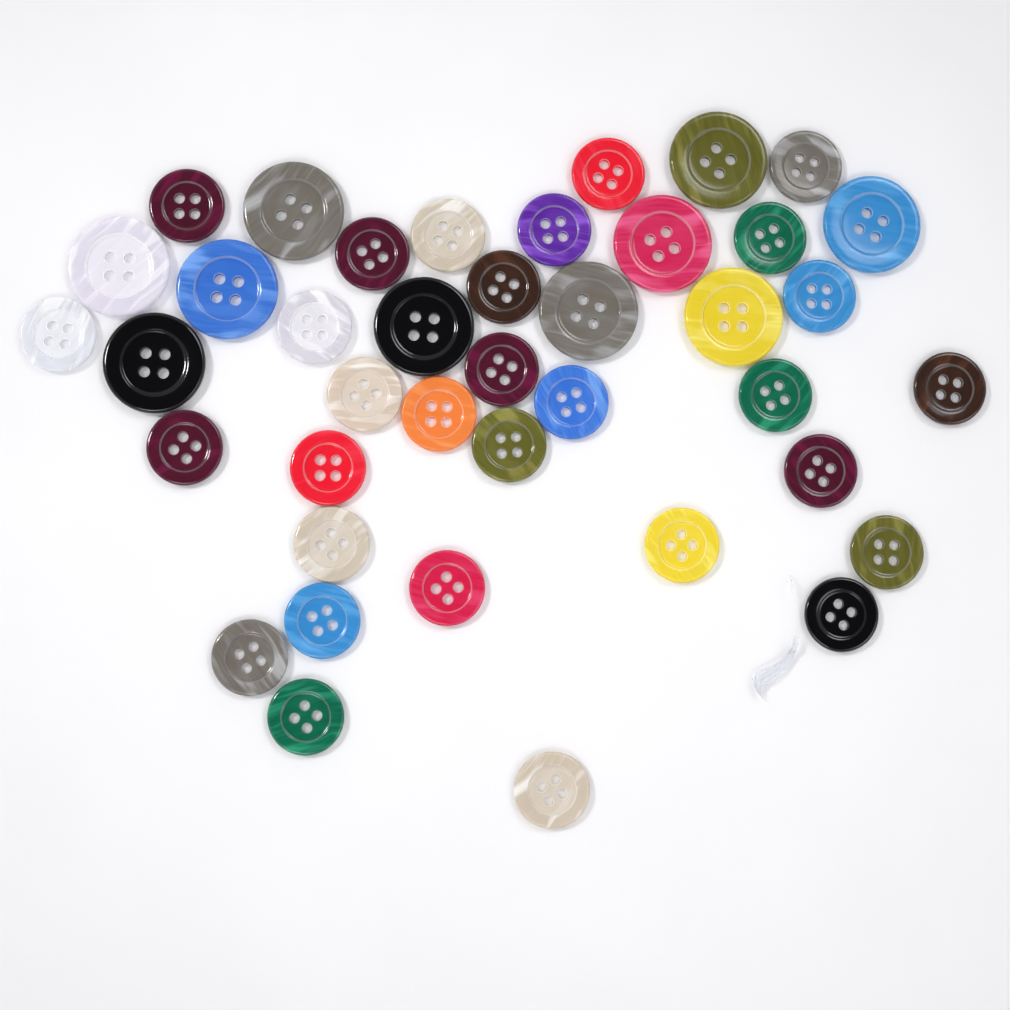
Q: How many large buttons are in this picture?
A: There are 10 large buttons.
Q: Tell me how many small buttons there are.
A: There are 30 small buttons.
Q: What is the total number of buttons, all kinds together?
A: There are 40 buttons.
